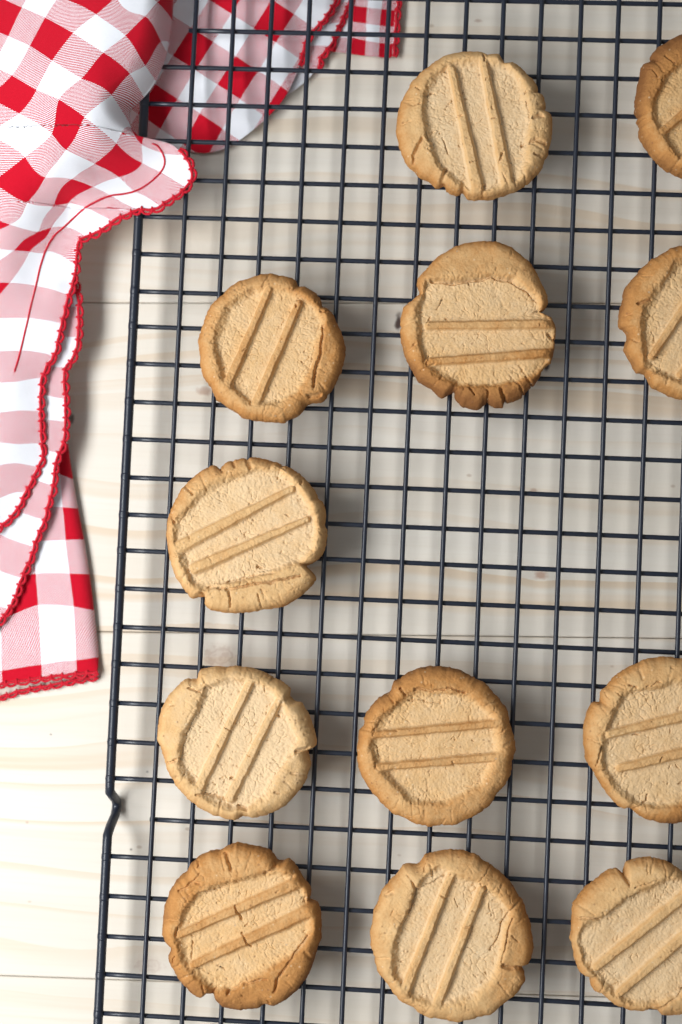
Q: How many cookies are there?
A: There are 12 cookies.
